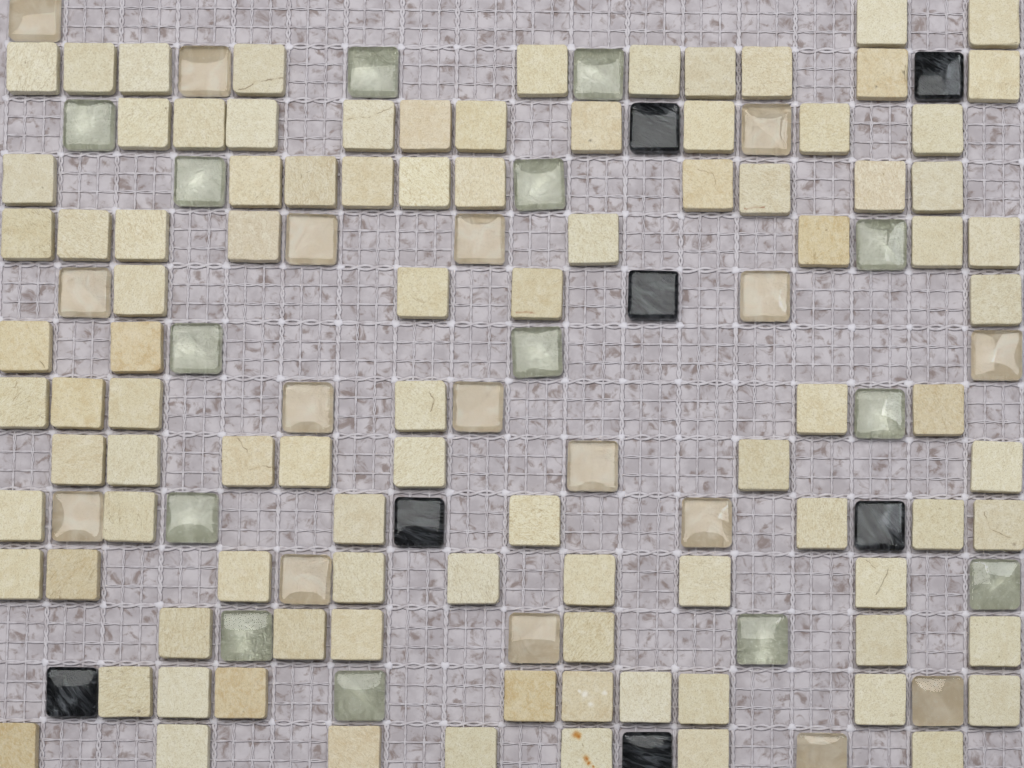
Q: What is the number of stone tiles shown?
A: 96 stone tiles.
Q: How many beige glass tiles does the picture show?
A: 17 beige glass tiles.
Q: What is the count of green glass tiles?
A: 14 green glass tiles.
